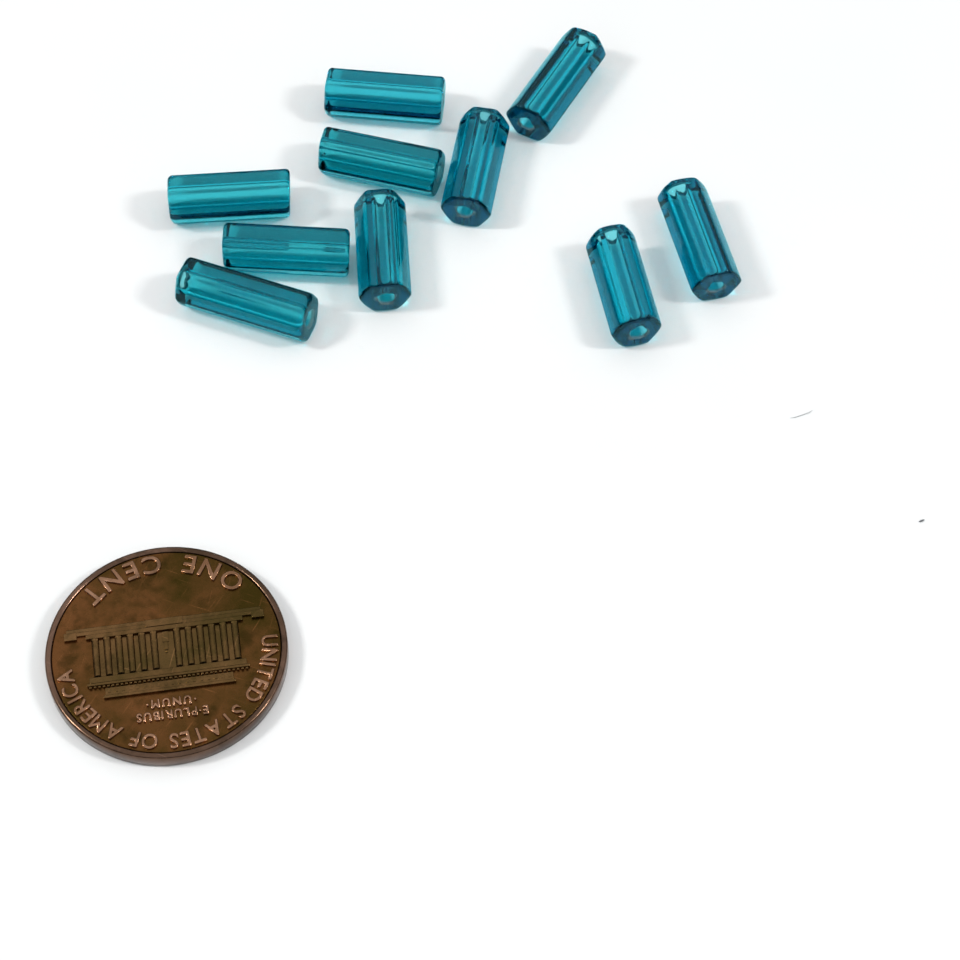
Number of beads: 10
